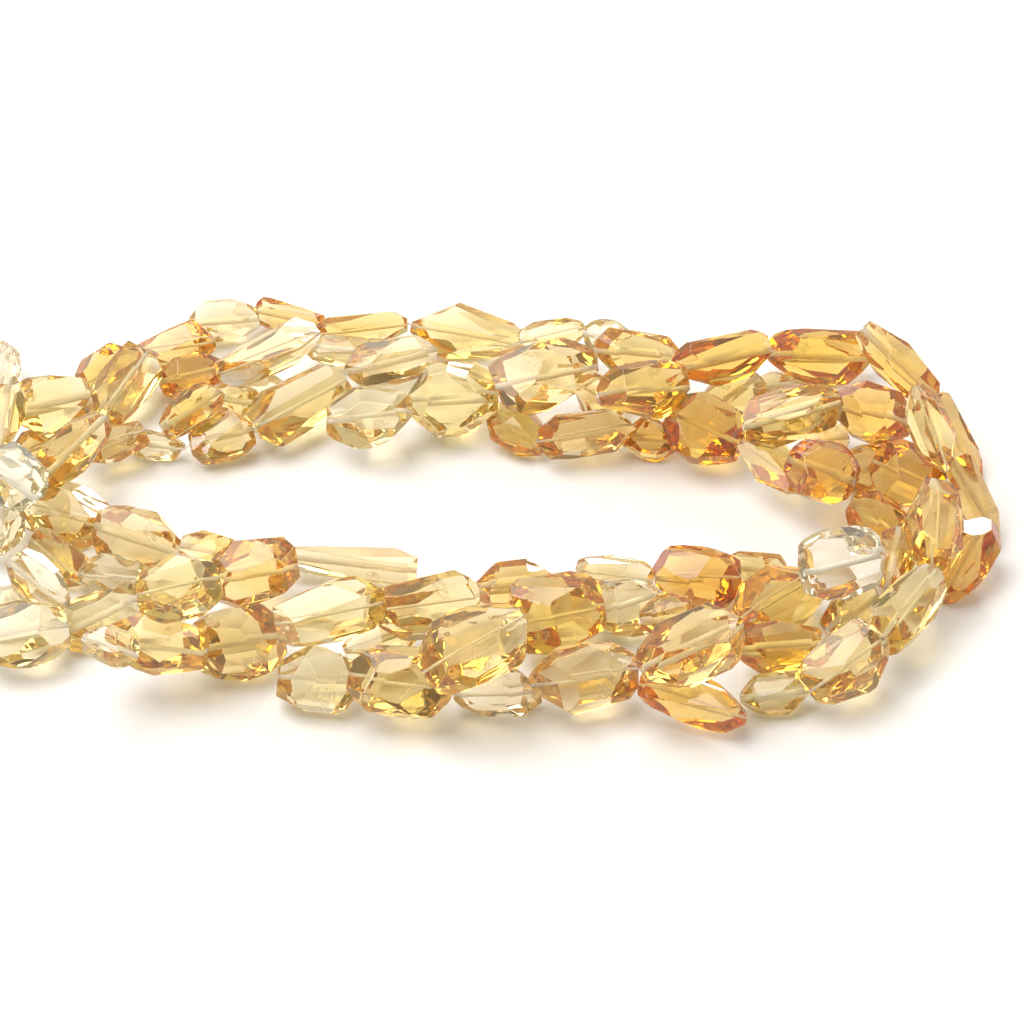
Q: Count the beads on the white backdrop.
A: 95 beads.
